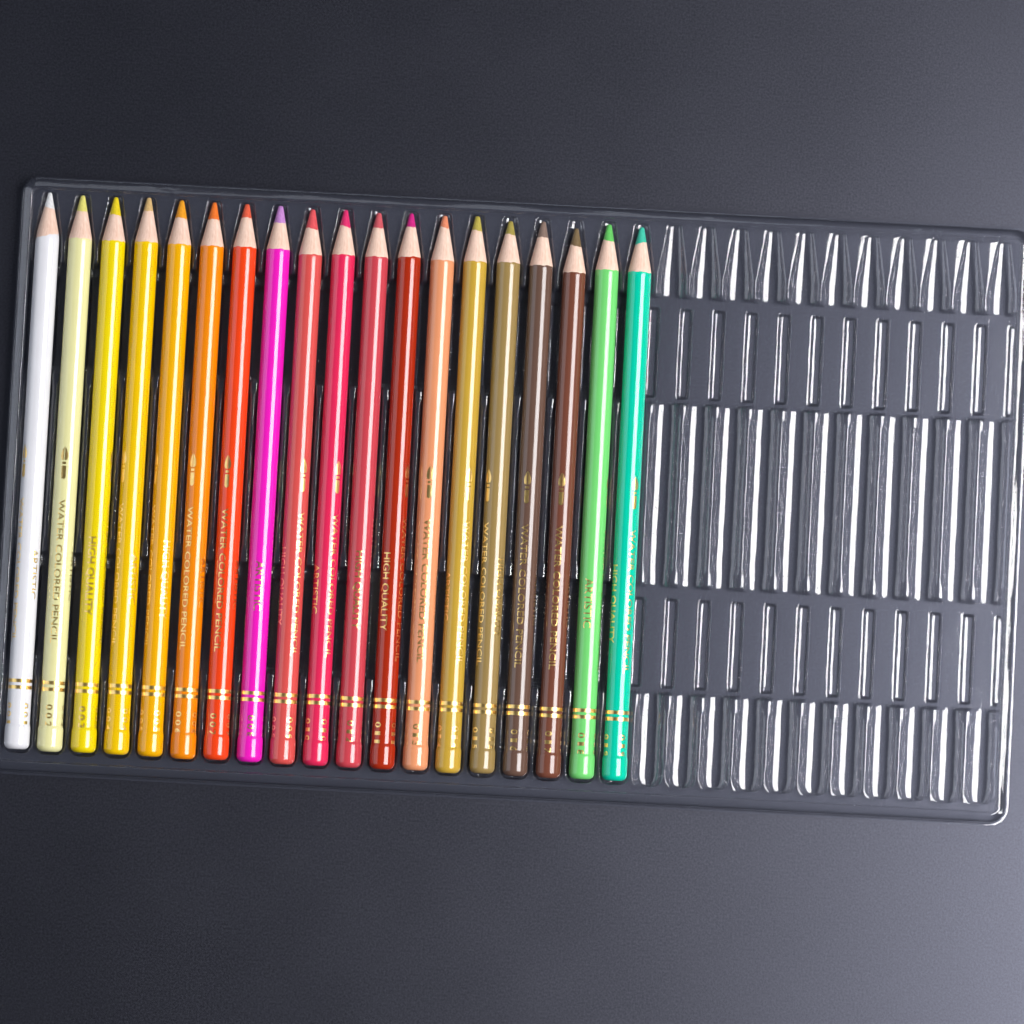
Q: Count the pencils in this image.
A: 19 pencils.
